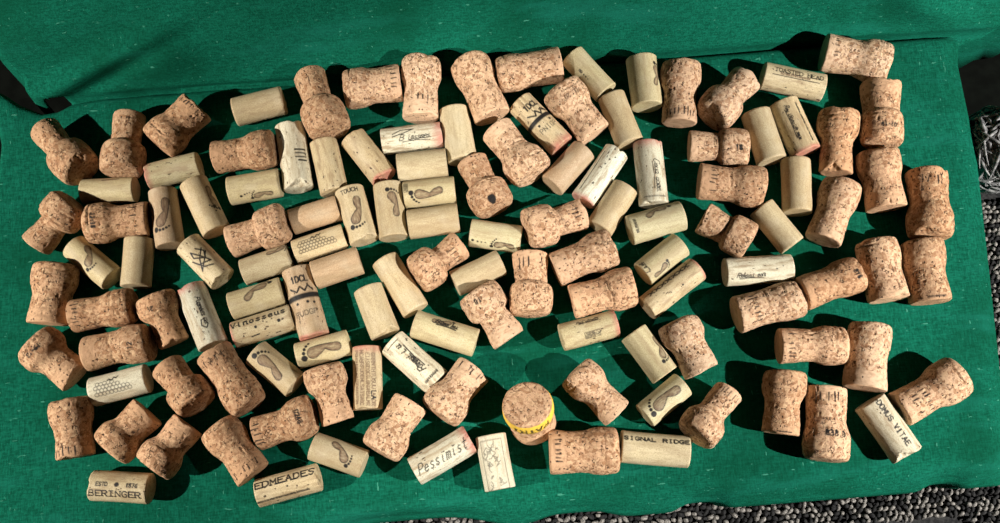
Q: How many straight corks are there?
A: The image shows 64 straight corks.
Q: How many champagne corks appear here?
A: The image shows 61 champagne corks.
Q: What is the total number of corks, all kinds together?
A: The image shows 125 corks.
